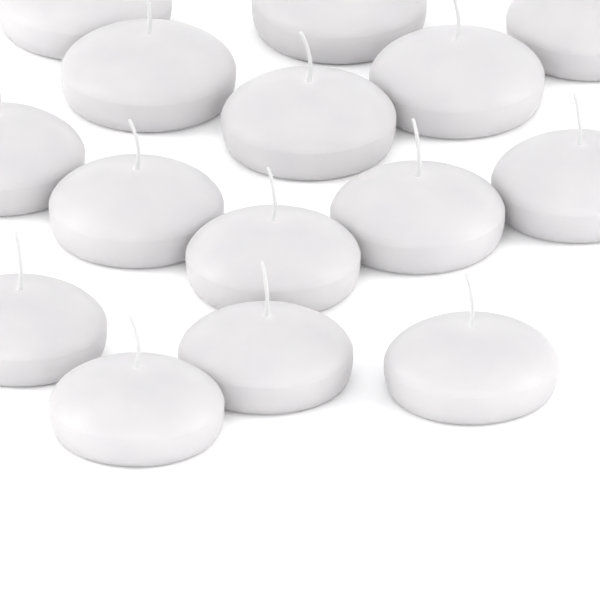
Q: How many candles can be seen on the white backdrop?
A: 15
